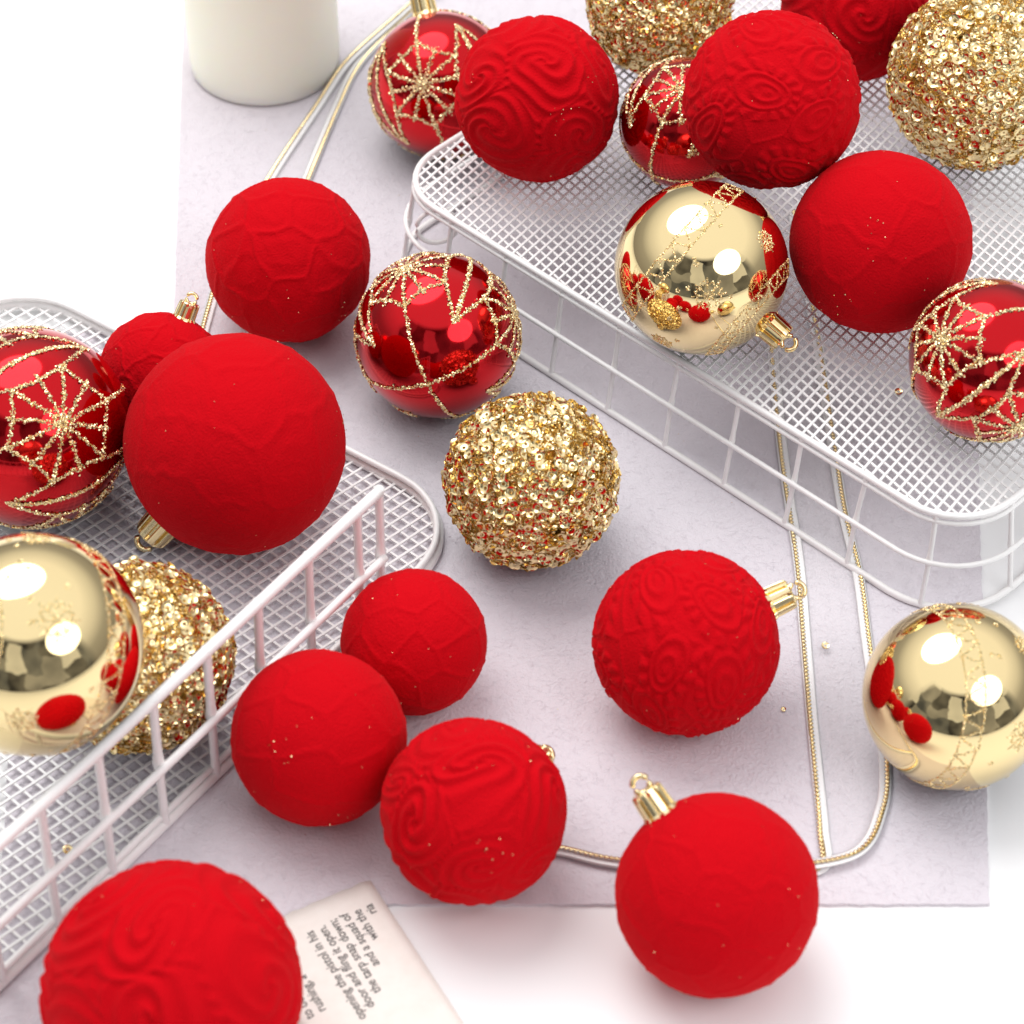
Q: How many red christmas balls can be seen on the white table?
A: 18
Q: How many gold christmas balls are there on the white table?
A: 7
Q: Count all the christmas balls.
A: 25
